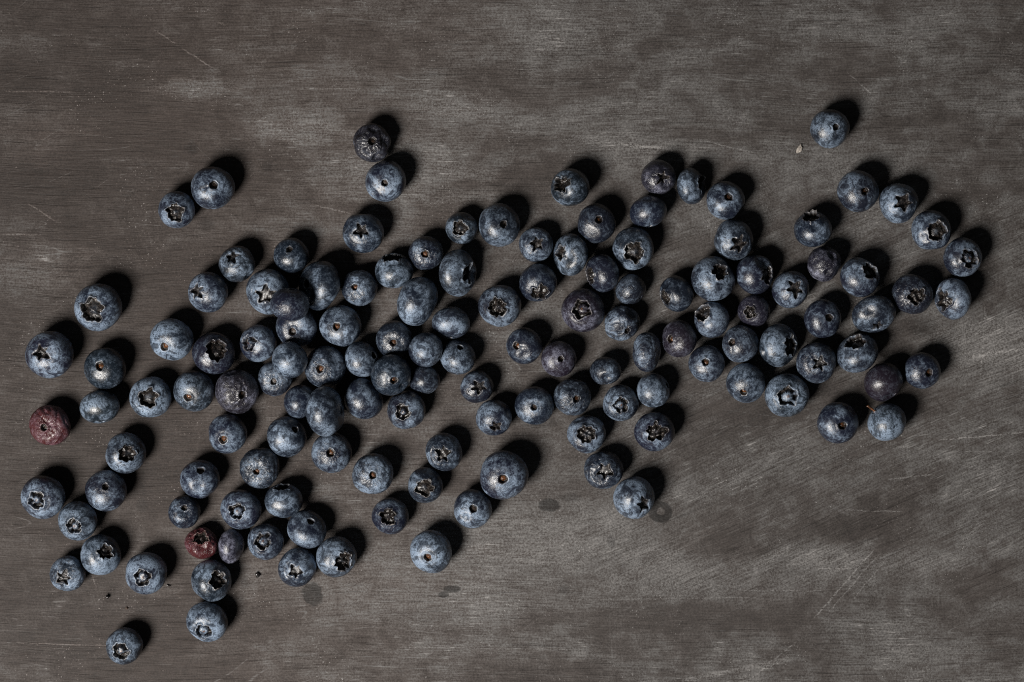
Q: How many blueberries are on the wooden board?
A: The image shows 136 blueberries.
